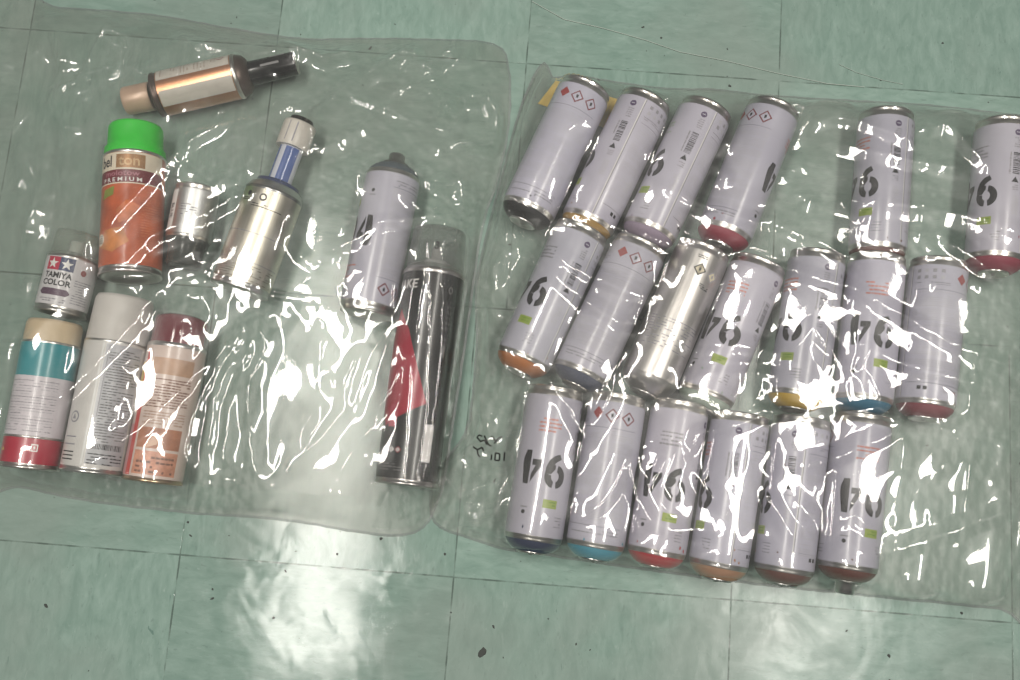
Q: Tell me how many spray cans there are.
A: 29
